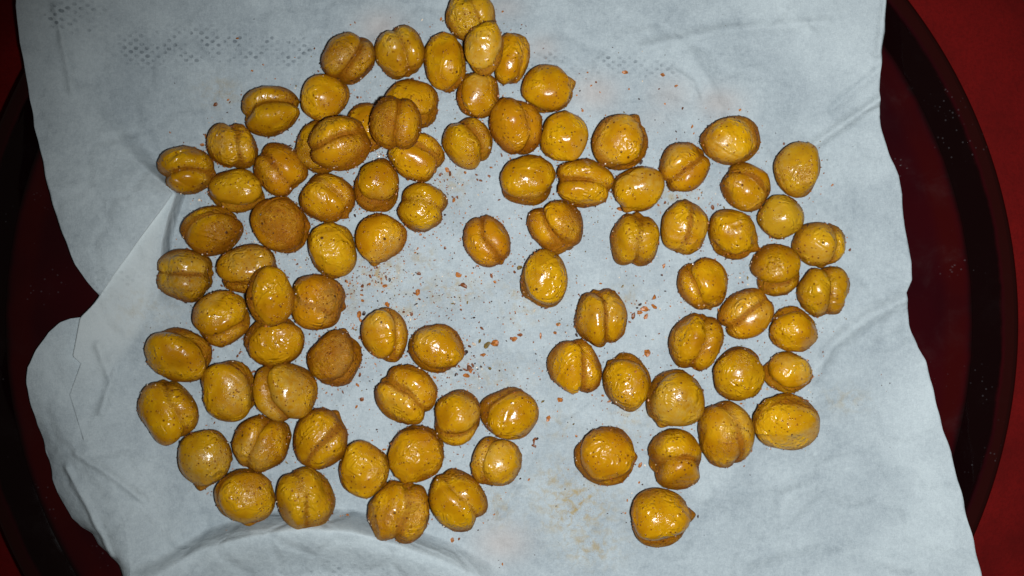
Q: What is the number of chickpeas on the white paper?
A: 89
